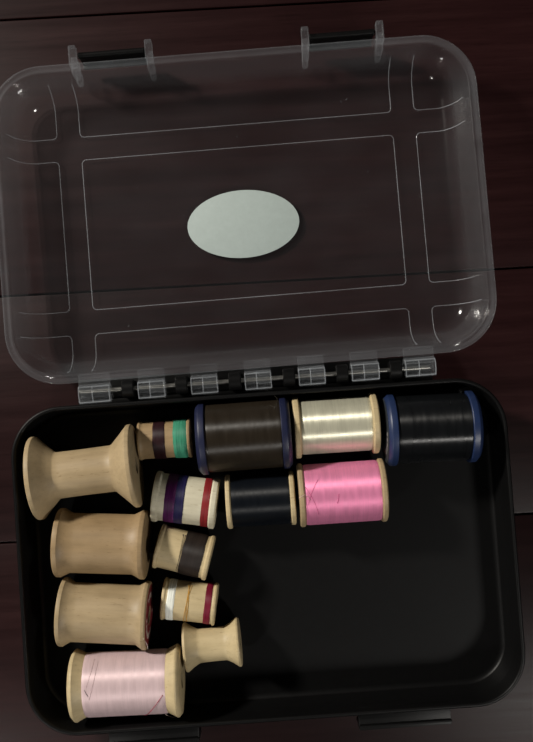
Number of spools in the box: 14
